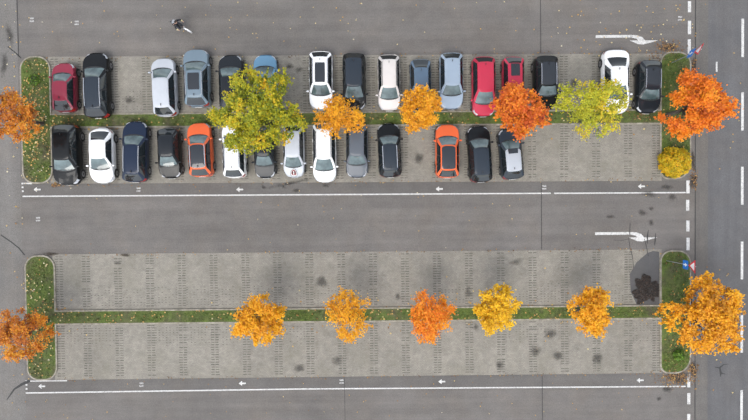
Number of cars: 30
